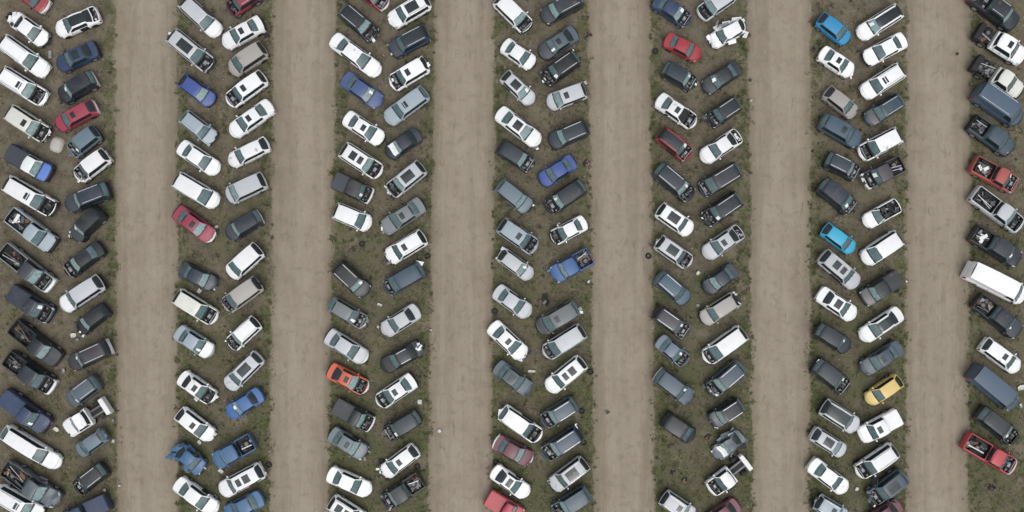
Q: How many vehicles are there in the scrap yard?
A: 200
